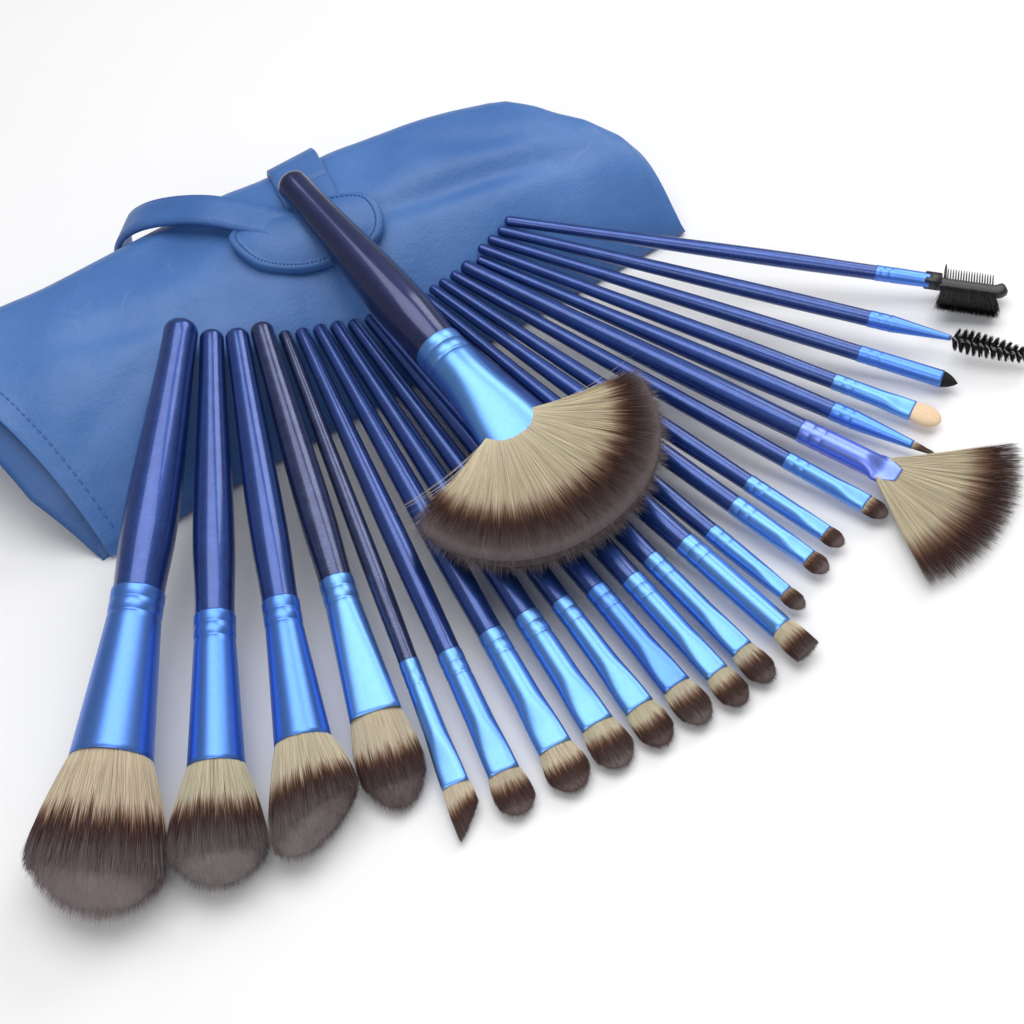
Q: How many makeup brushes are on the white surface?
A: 24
